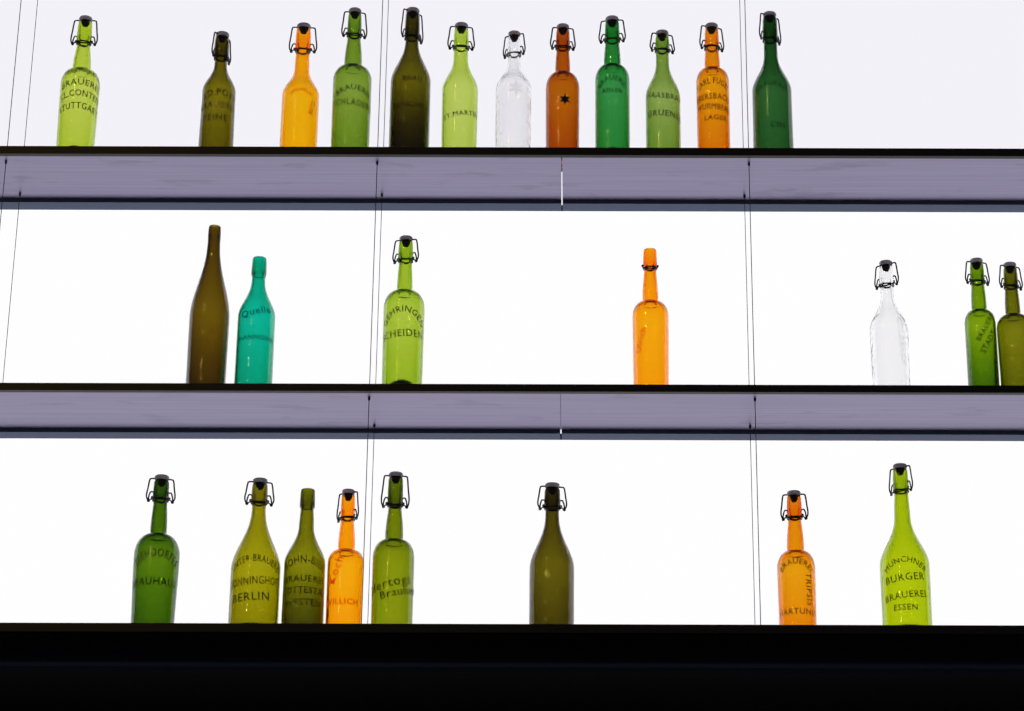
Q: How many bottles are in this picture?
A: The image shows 27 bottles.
